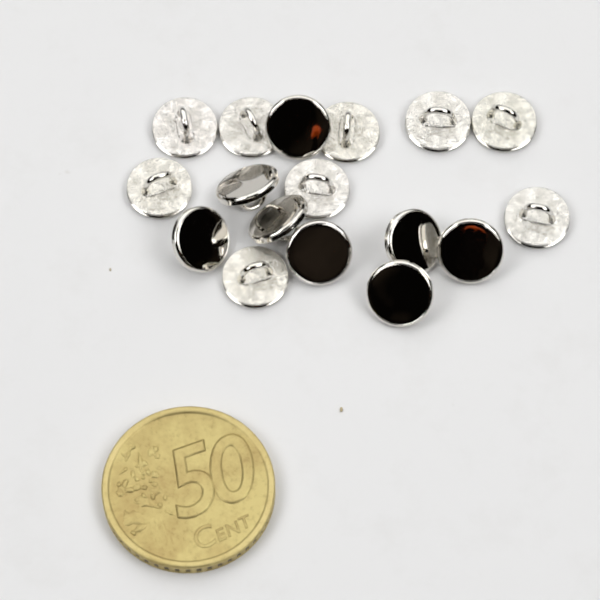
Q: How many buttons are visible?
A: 17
